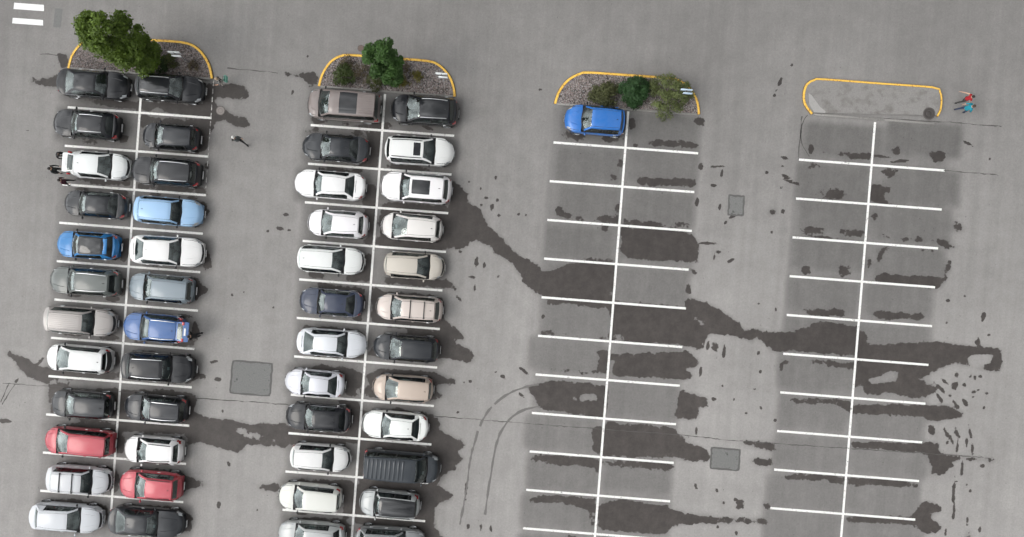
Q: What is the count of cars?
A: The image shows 49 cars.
